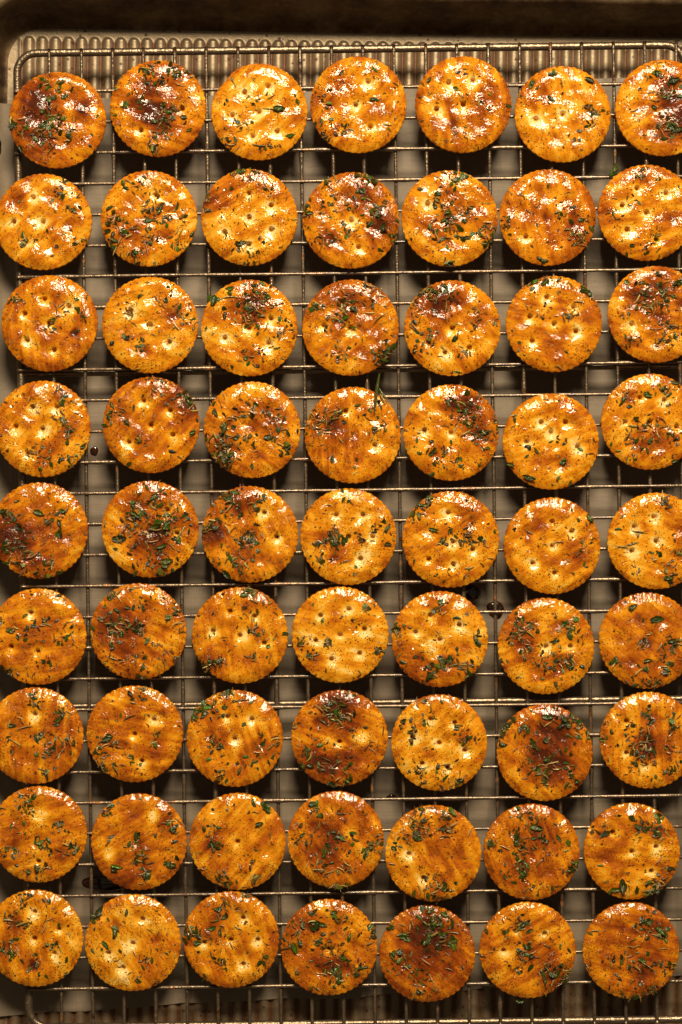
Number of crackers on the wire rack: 63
